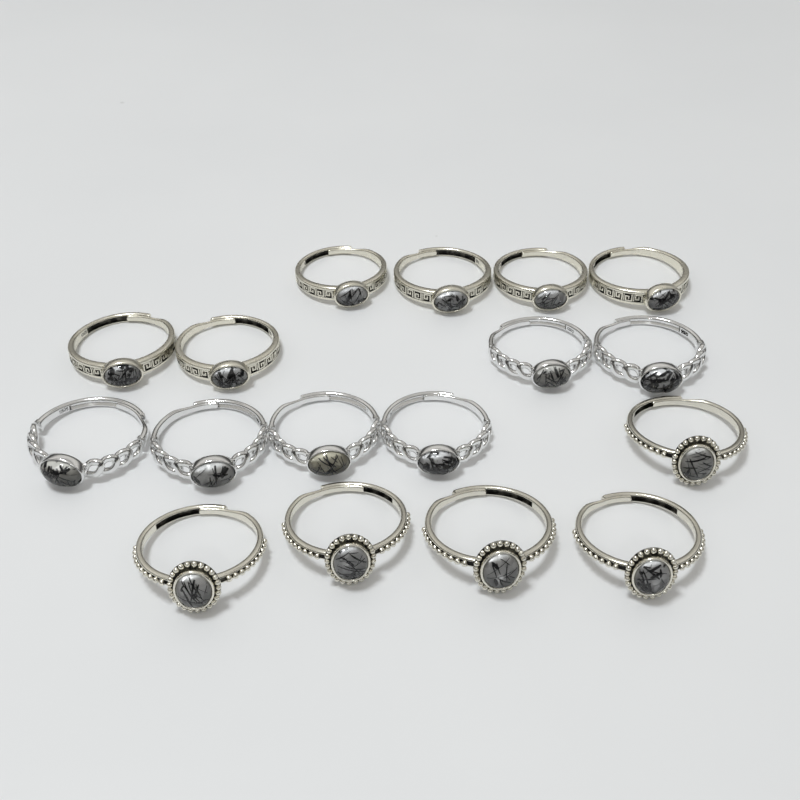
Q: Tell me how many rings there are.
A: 17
